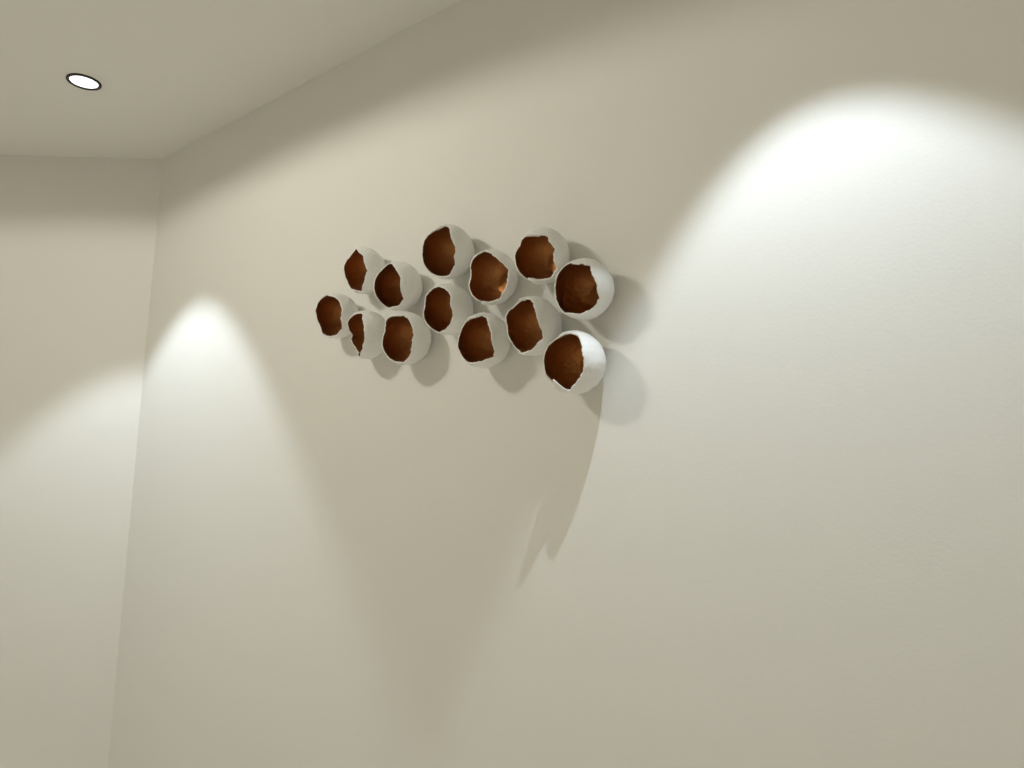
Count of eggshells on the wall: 13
